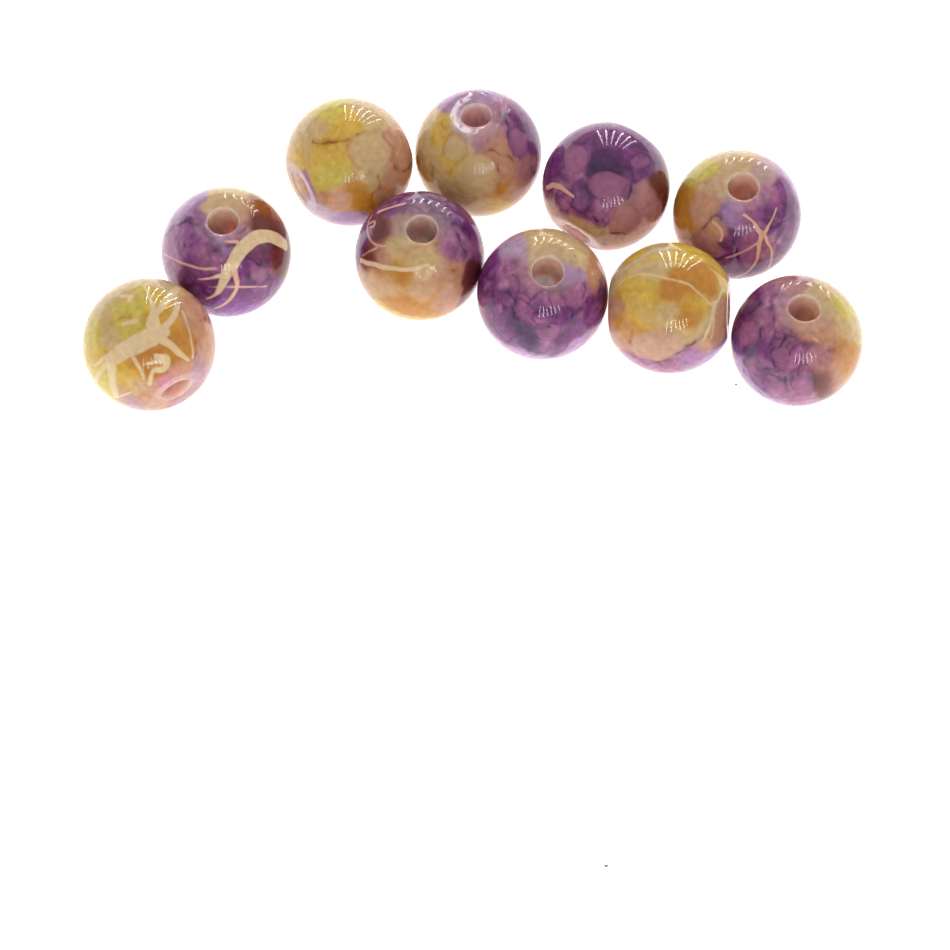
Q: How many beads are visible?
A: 10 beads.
